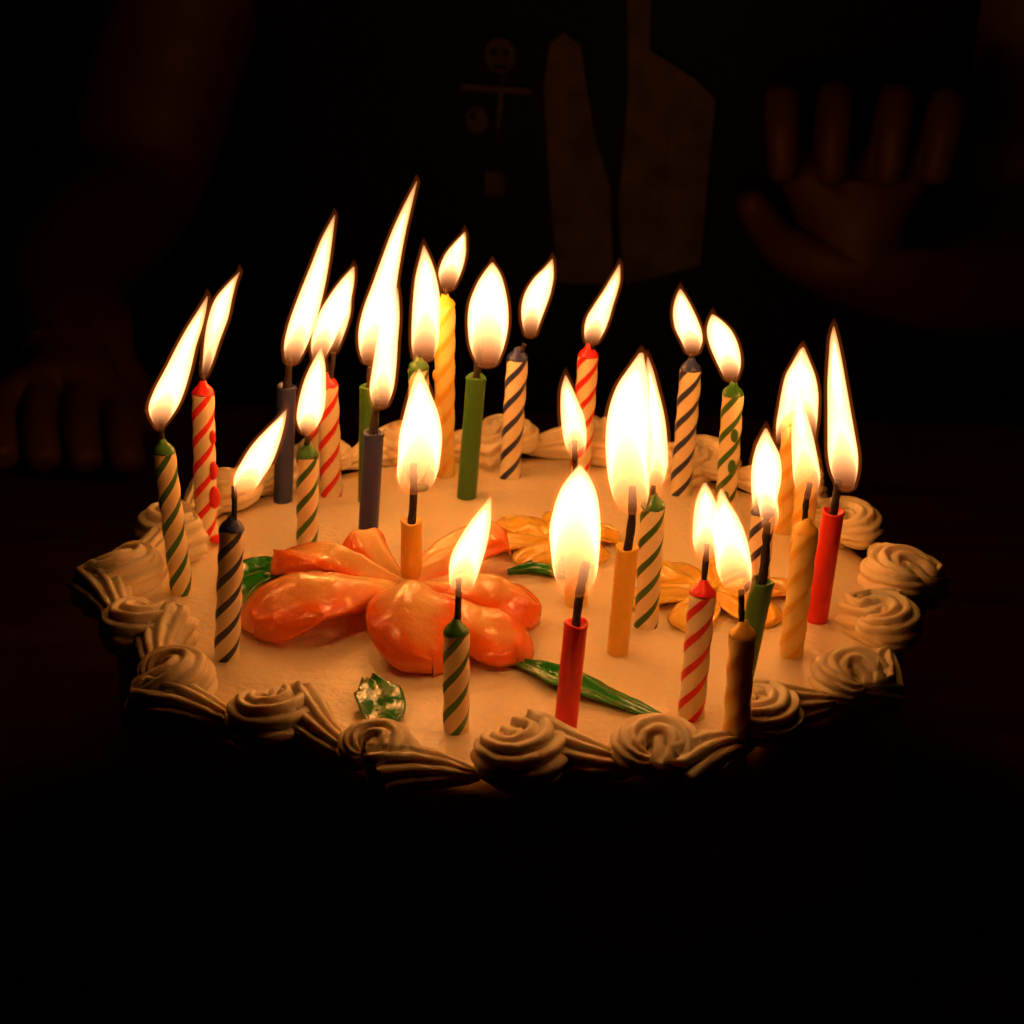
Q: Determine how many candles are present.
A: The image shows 30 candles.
